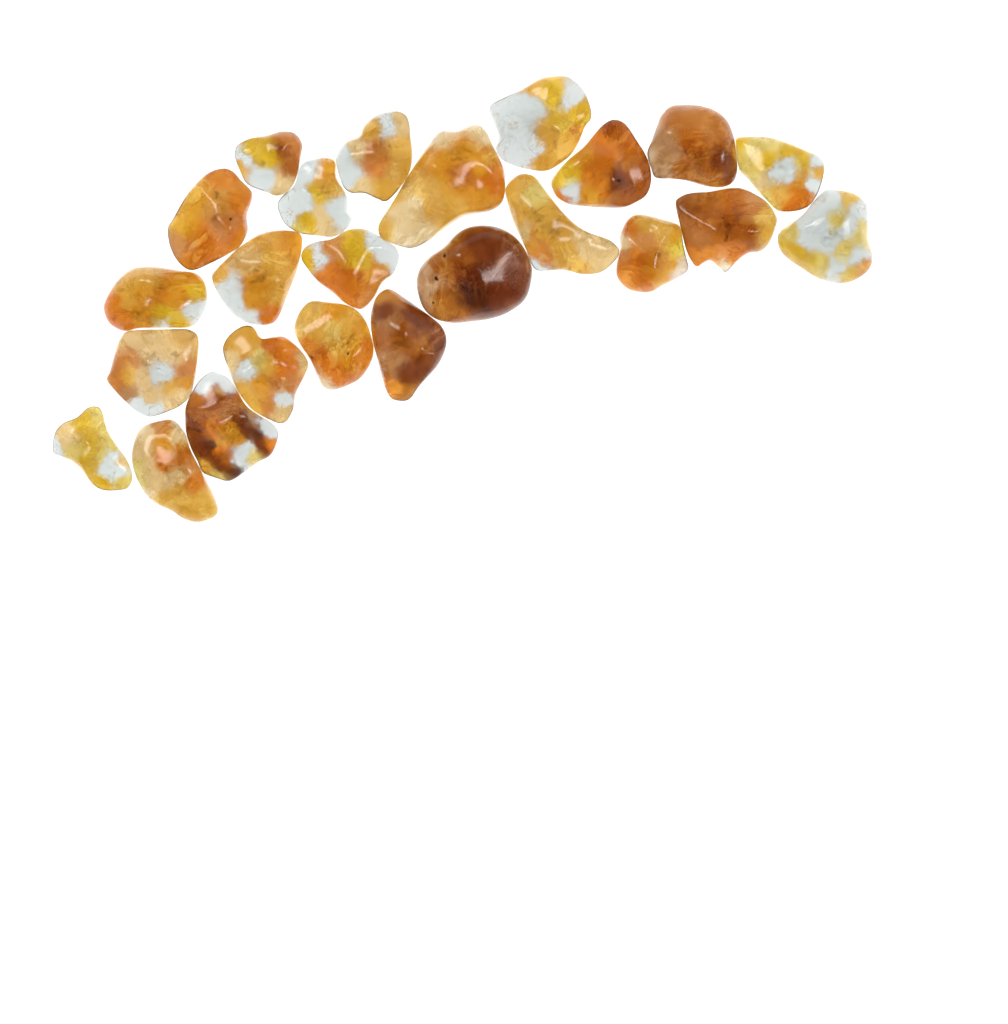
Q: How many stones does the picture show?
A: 24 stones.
